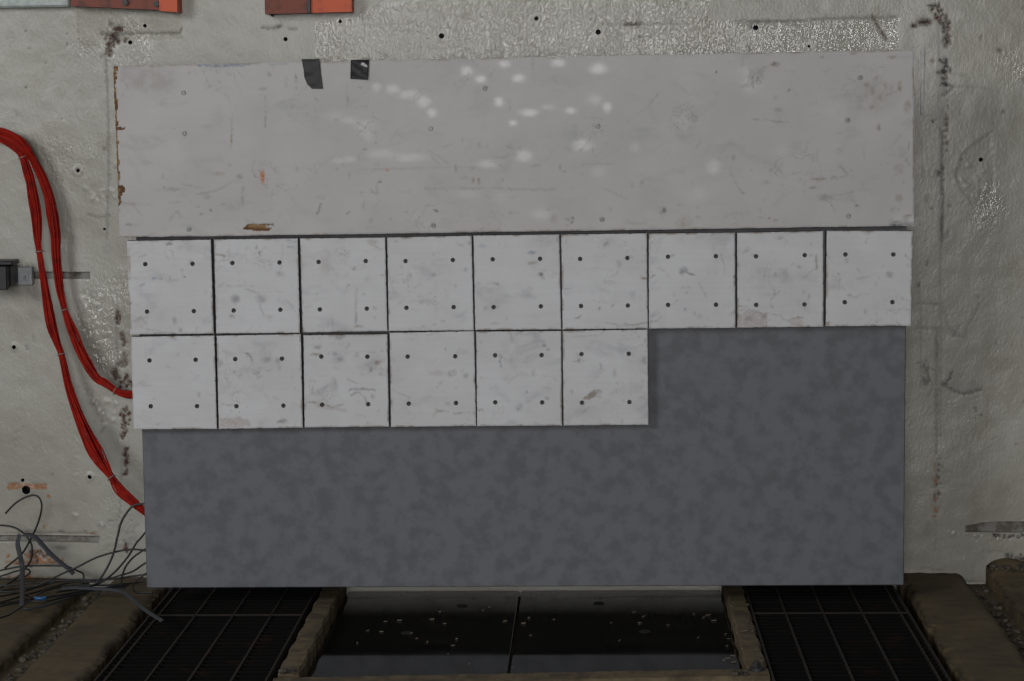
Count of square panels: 15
